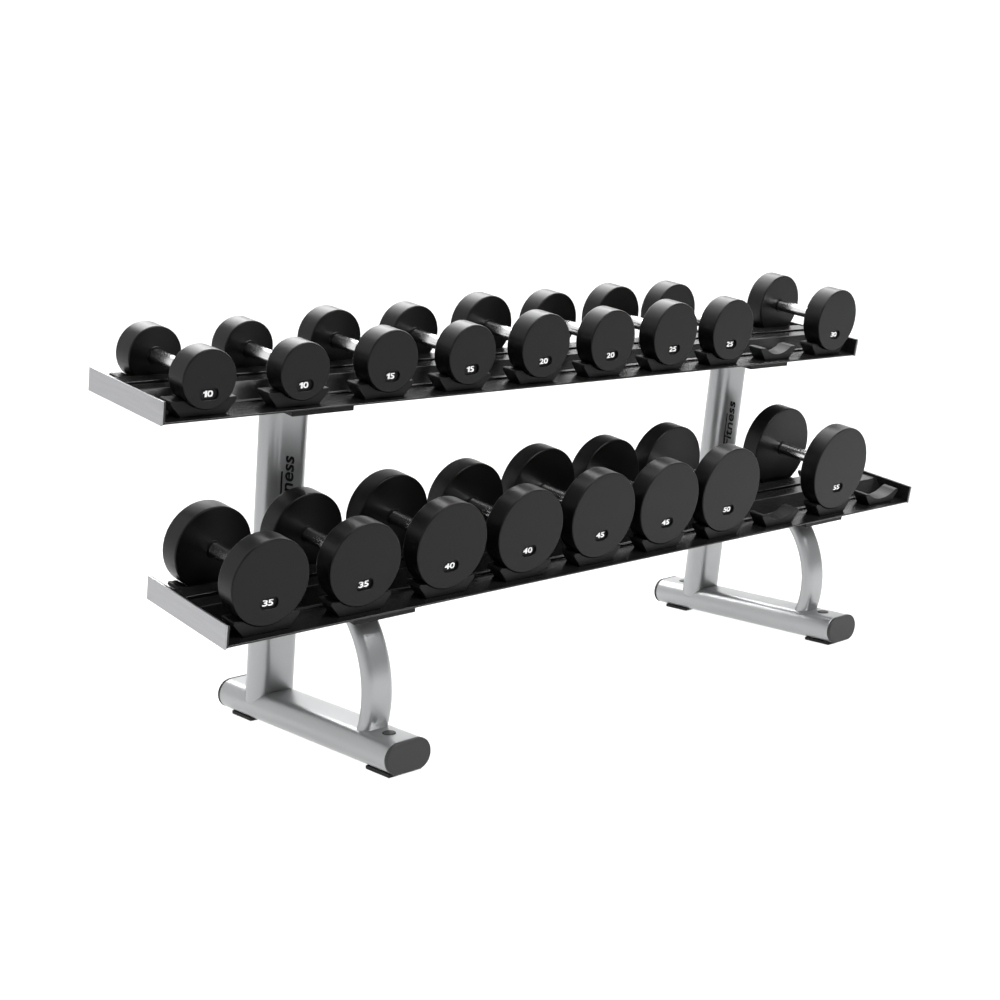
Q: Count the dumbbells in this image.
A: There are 17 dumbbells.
